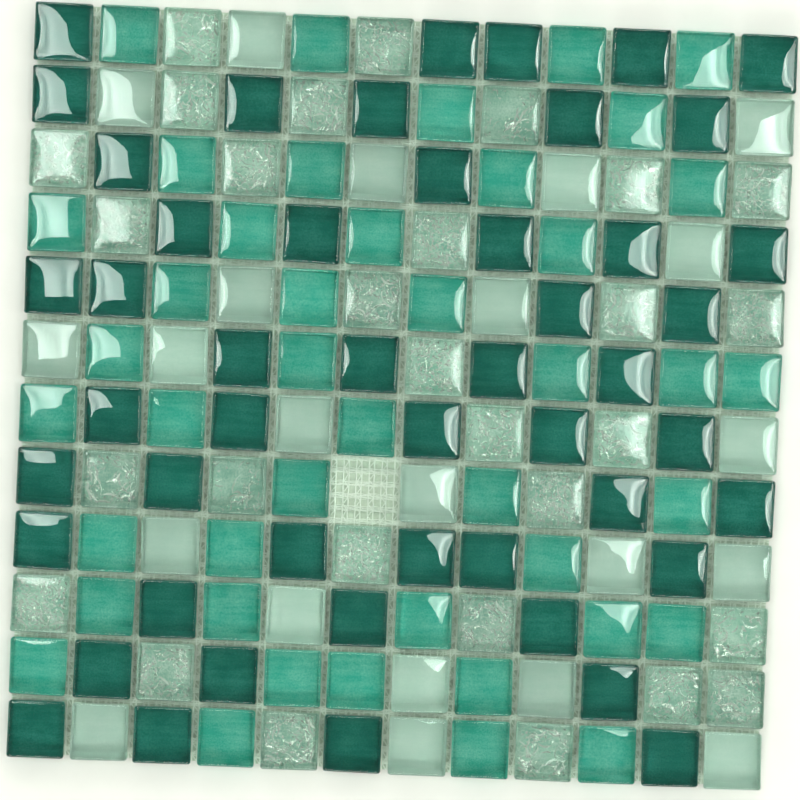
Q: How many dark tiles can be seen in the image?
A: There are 49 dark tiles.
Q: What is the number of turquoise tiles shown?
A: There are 43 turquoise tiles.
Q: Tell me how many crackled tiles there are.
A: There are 29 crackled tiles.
